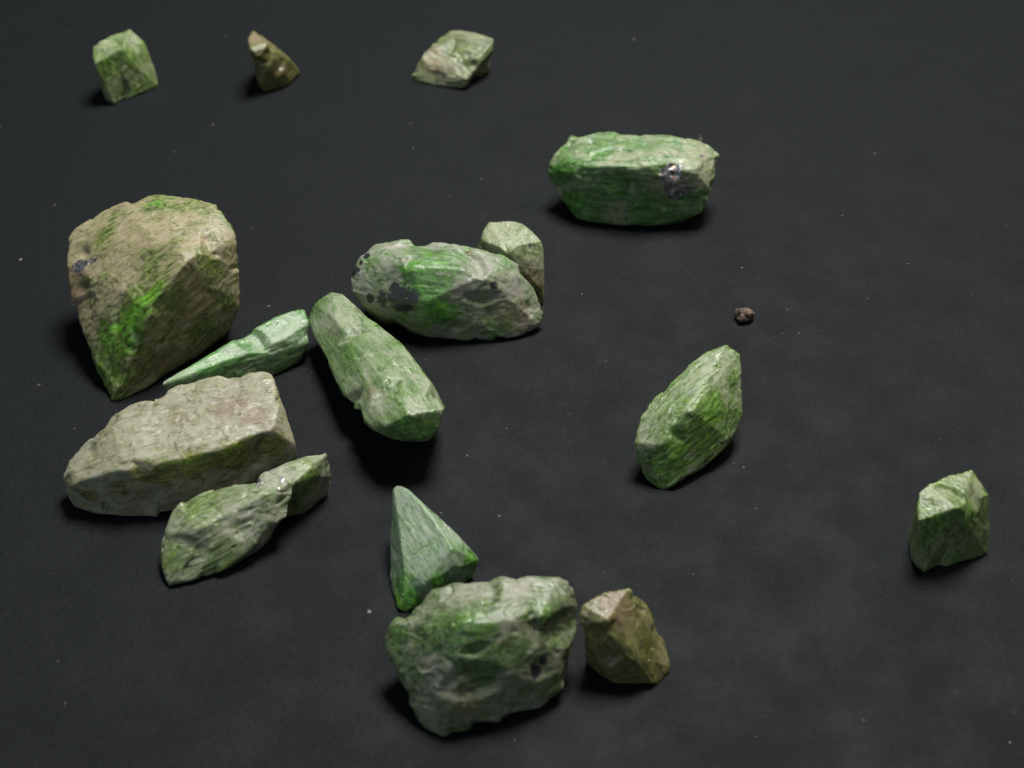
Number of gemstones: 16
